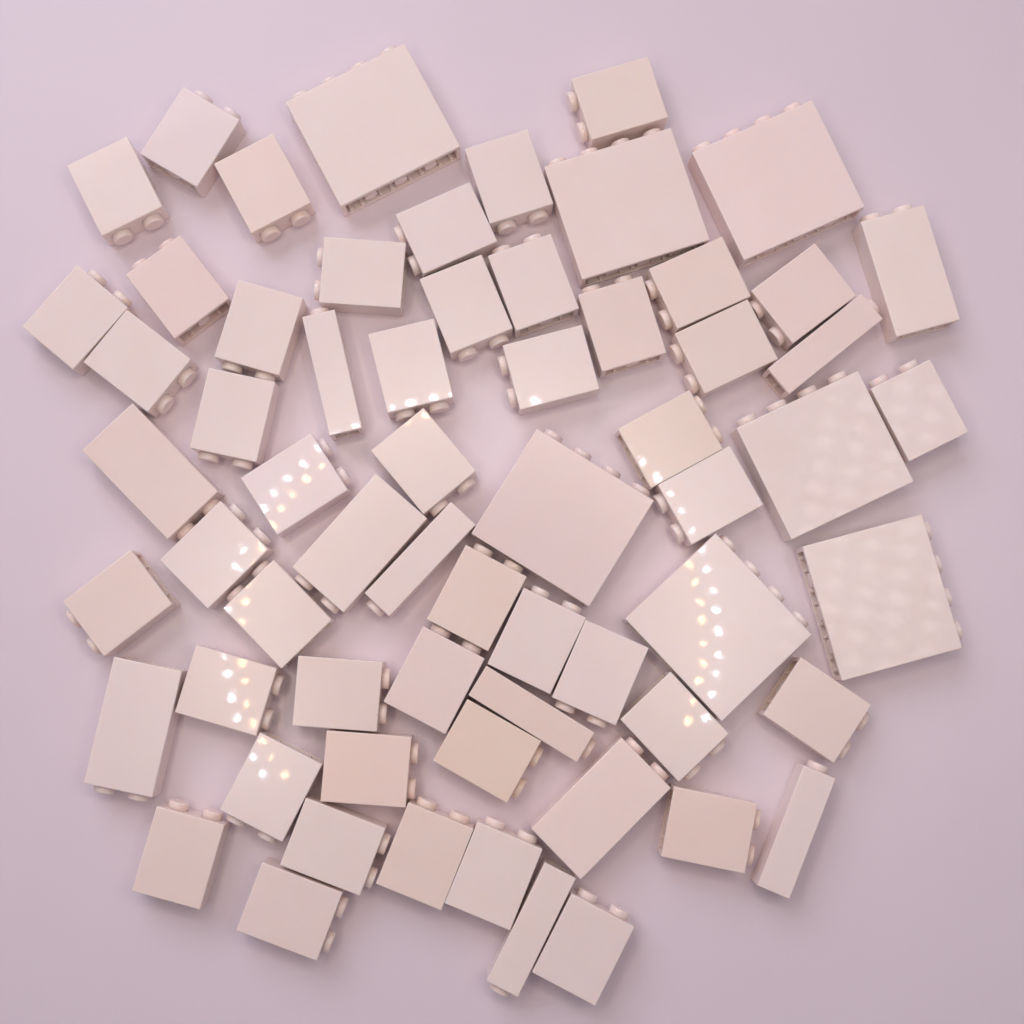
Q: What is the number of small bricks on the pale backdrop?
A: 46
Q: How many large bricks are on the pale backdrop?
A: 7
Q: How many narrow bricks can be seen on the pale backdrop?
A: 6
